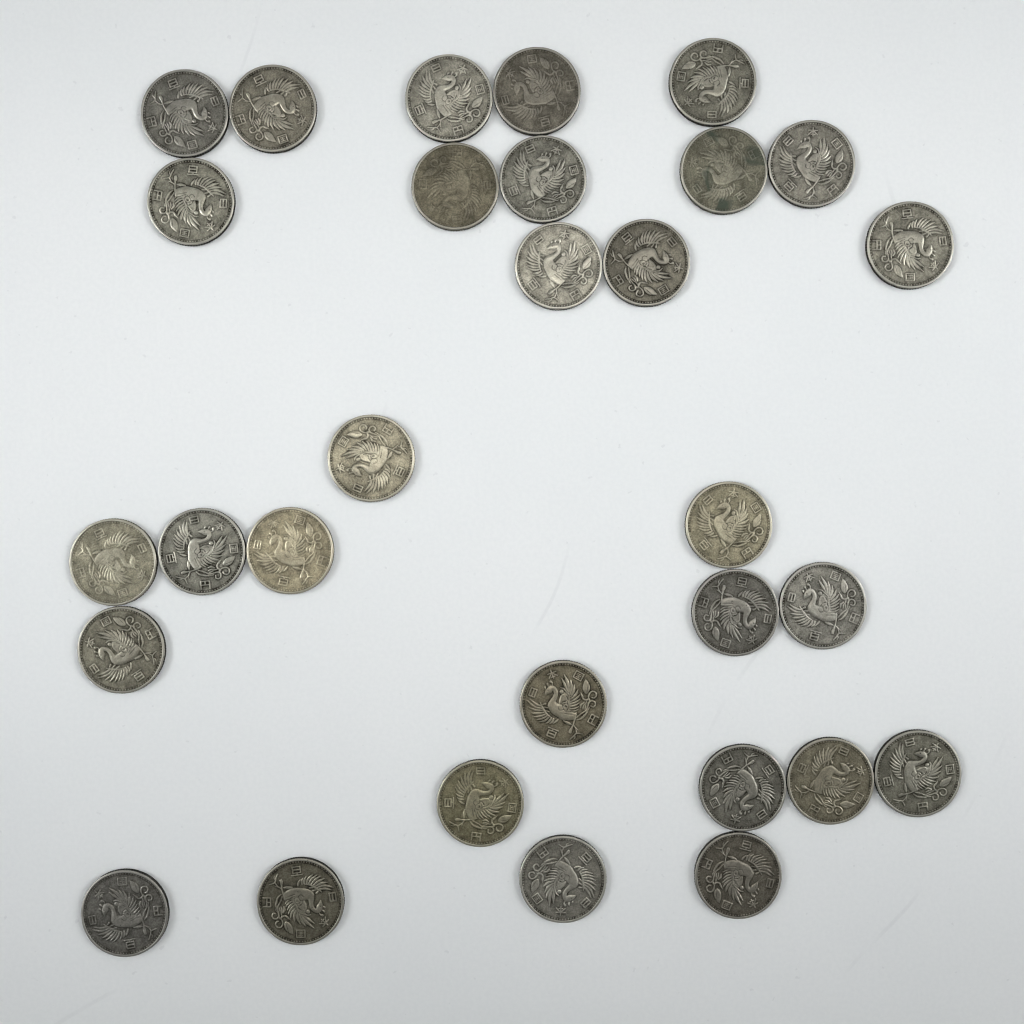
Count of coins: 30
